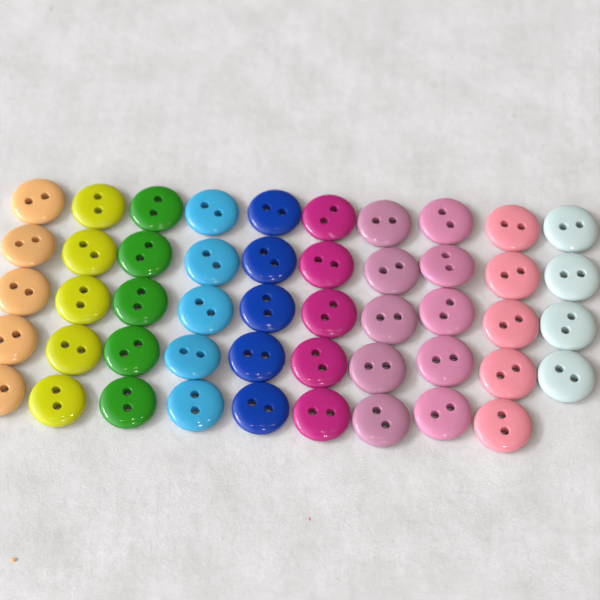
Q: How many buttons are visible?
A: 49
